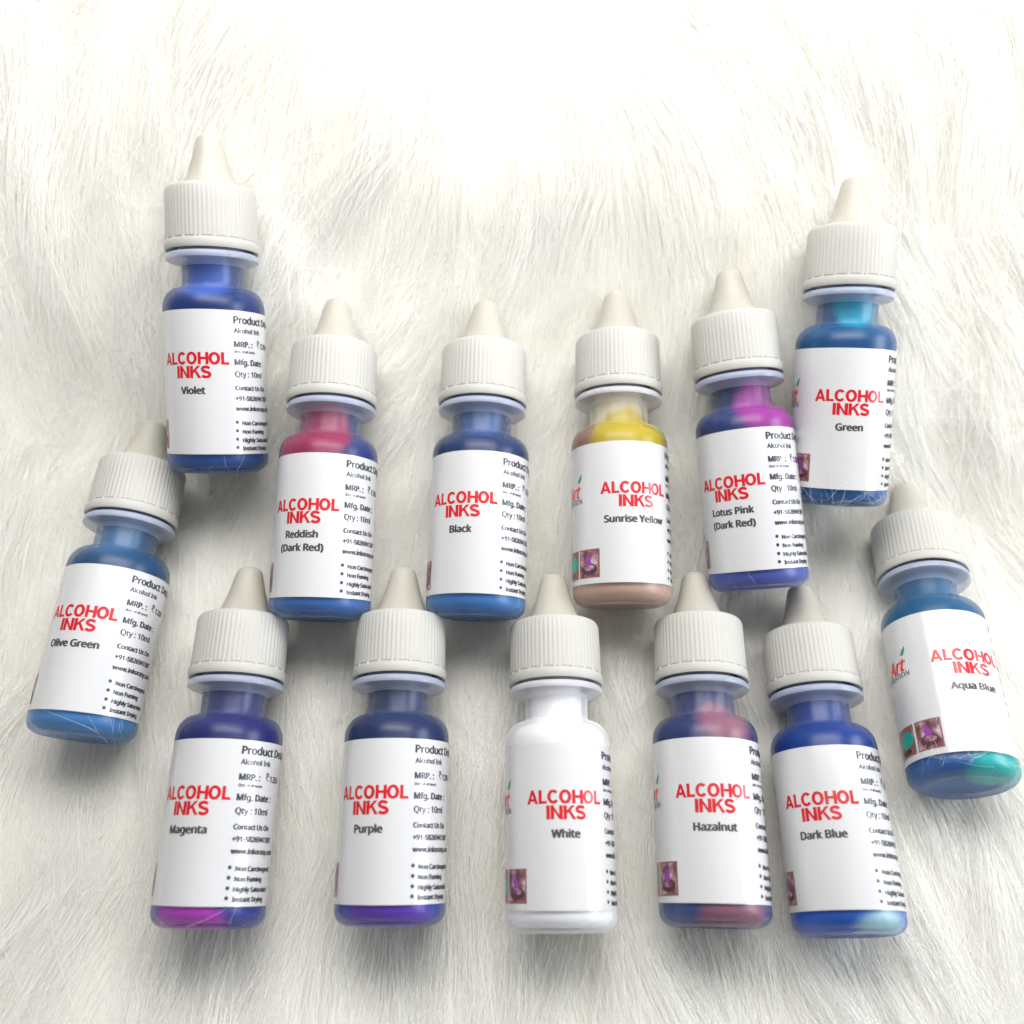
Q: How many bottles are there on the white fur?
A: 13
